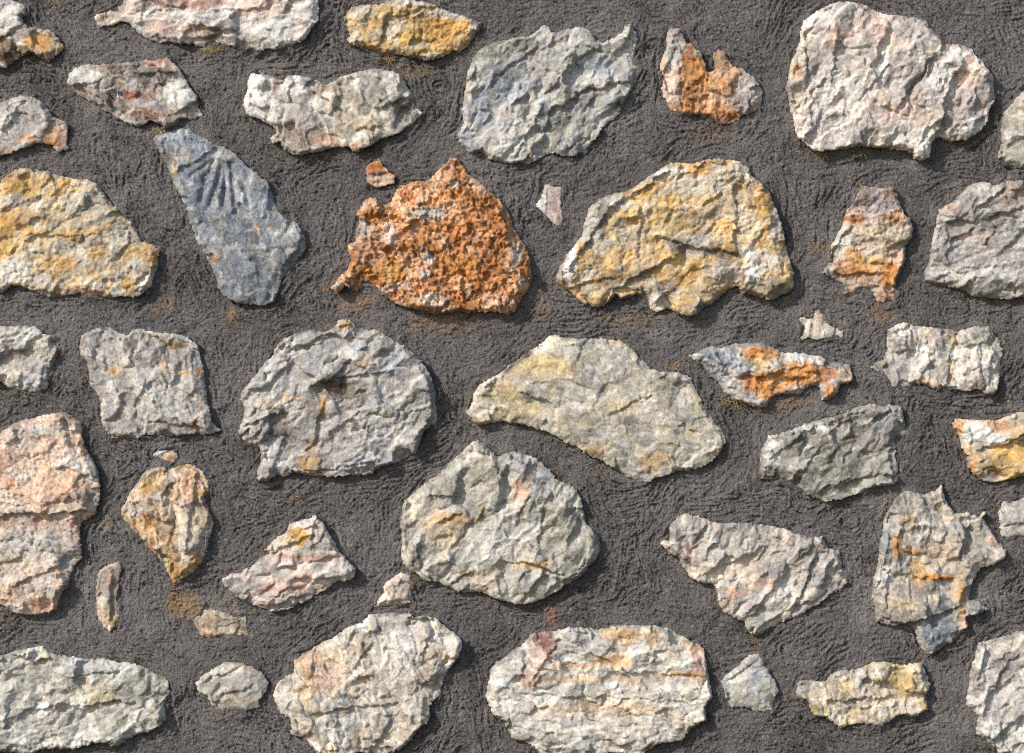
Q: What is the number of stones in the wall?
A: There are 45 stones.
